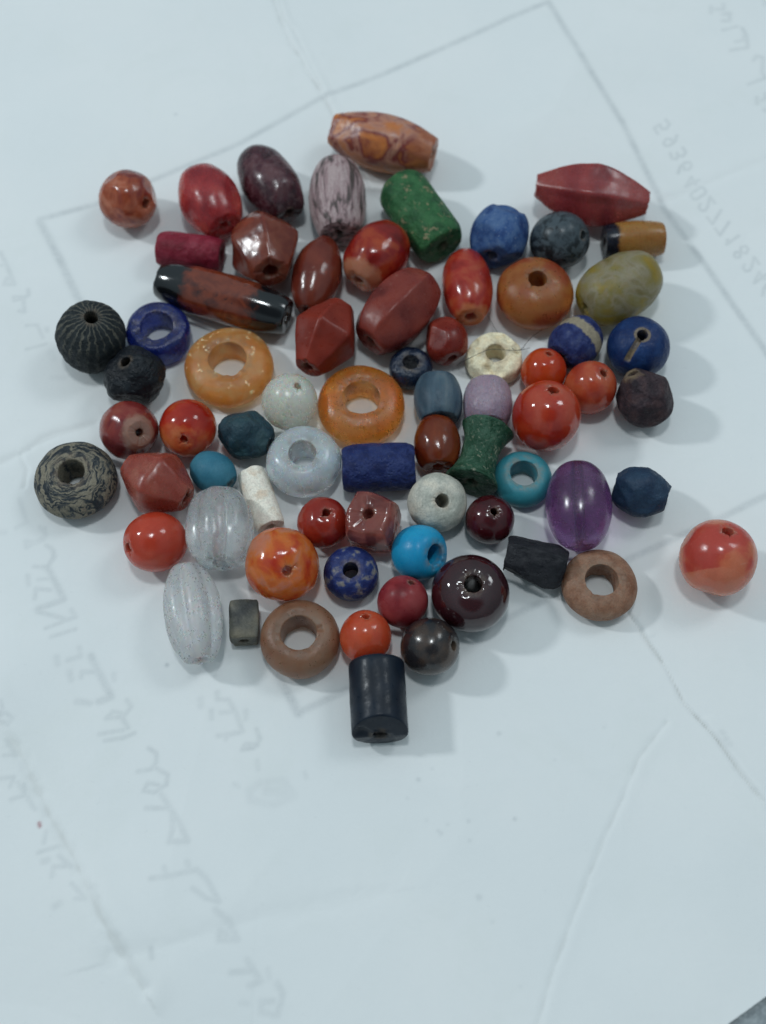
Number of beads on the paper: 71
